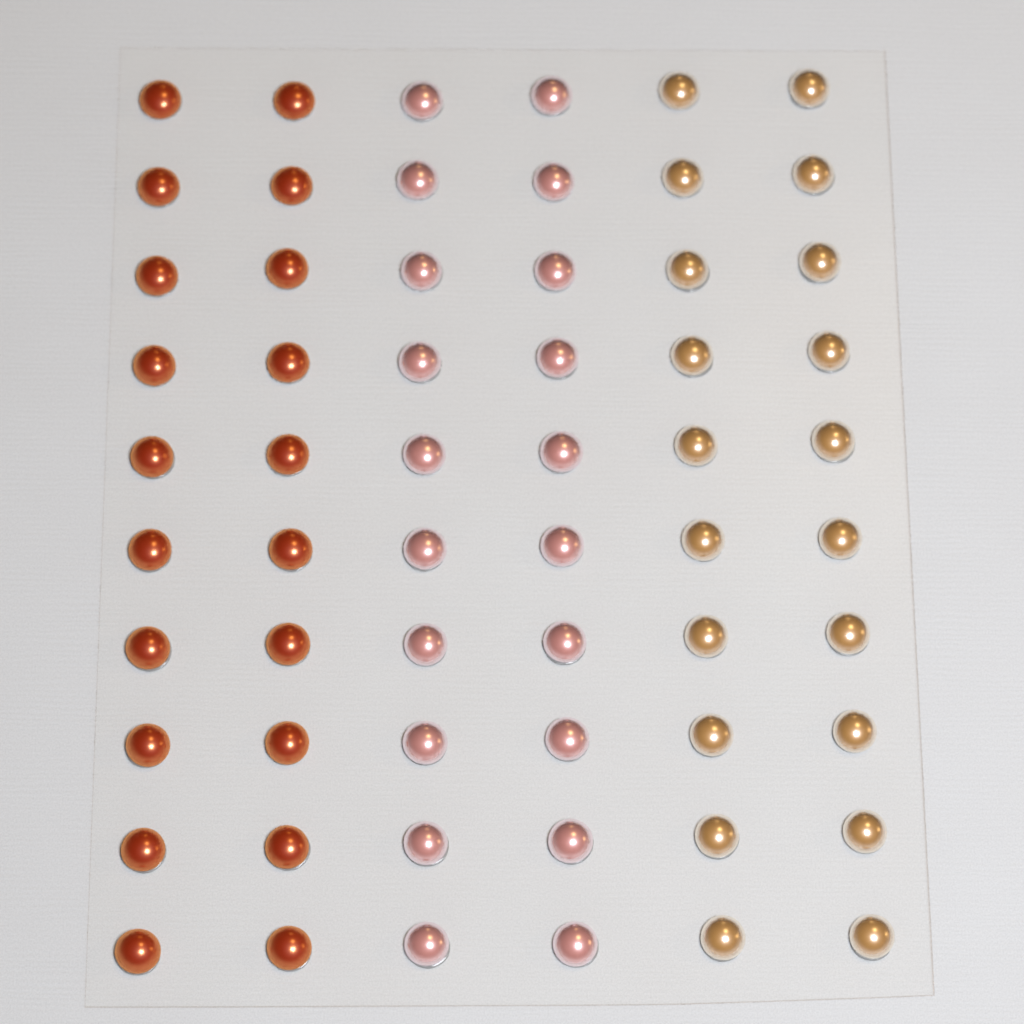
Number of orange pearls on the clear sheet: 20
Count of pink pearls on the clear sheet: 20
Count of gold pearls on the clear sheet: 20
